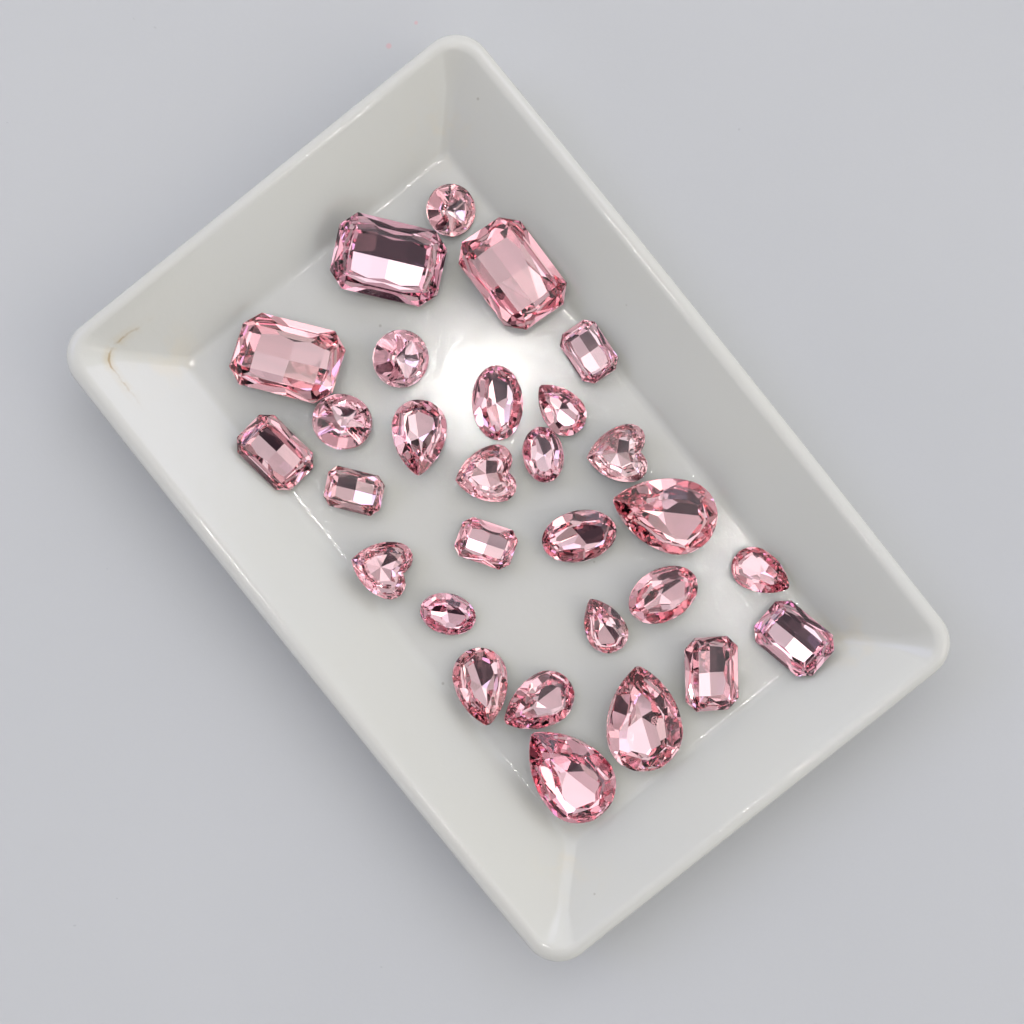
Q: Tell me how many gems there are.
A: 29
